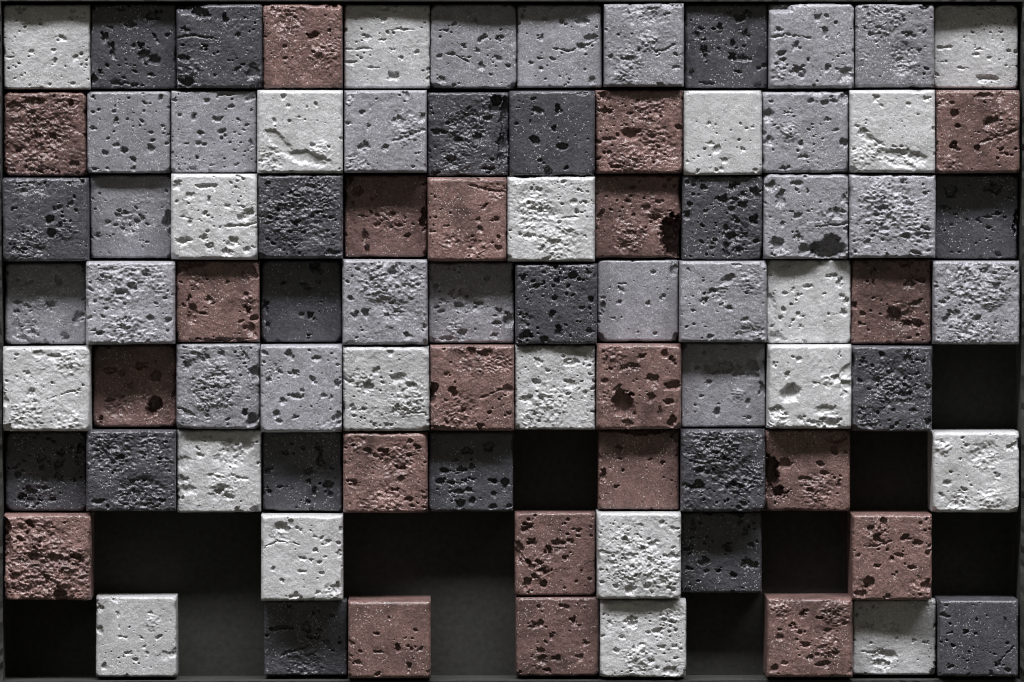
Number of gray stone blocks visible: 22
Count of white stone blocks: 20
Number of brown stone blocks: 21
